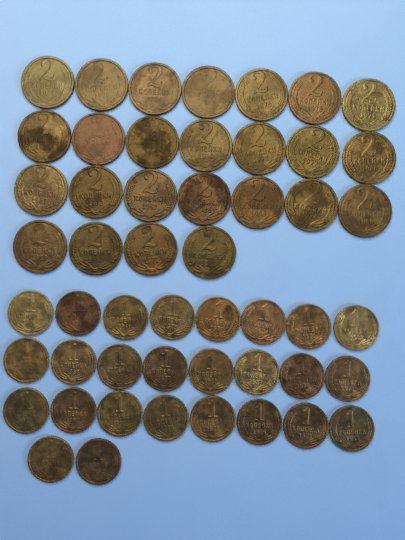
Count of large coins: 25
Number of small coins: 26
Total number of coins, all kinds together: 51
